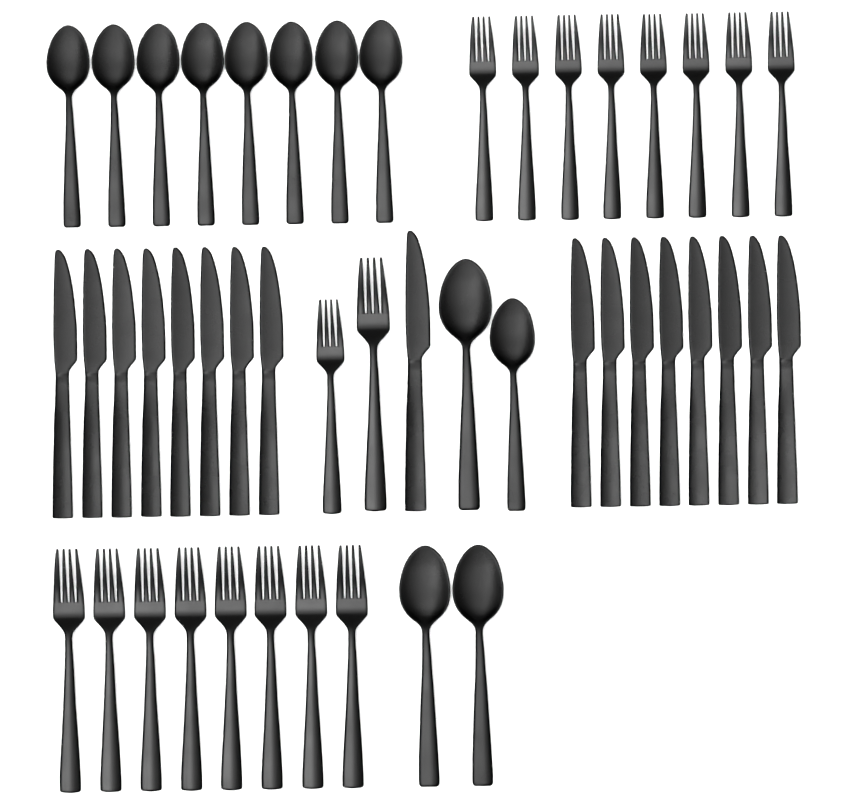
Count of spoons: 12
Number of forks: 18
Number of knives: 17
